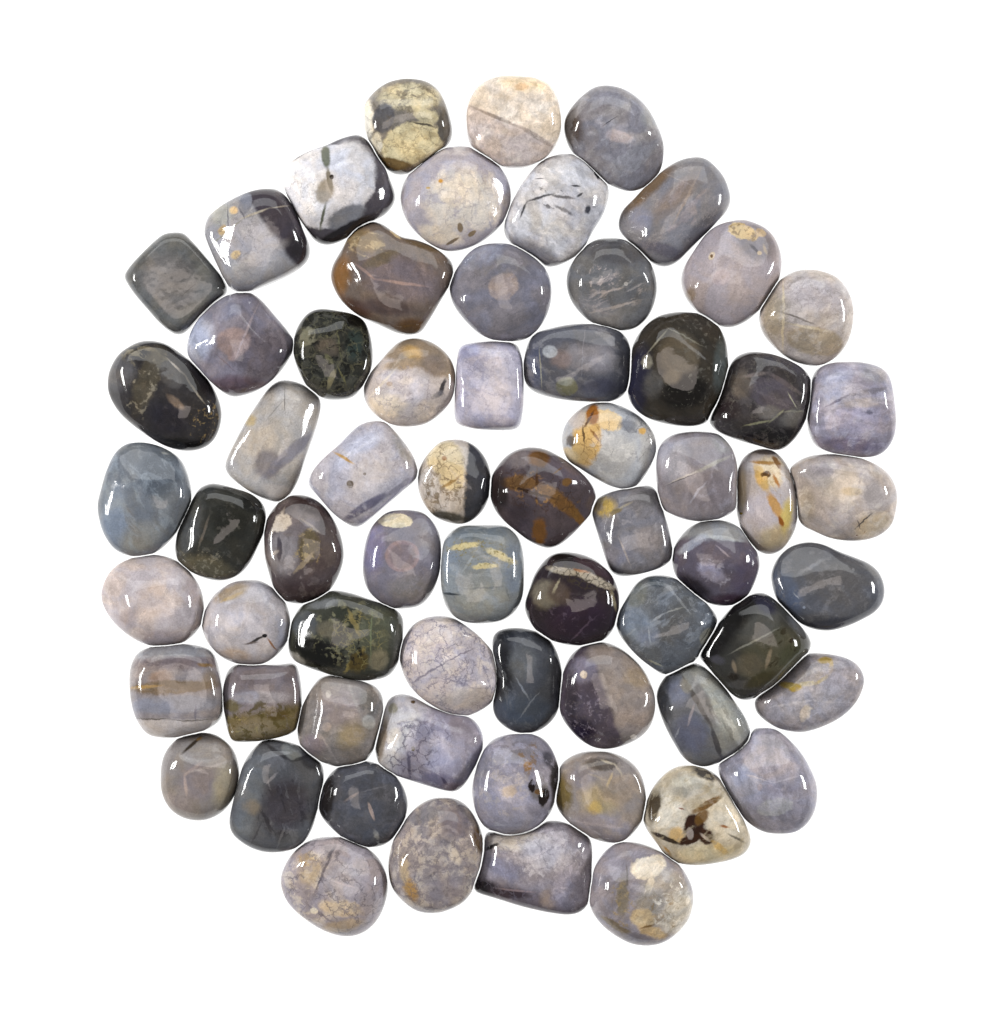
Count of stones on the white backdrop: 65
